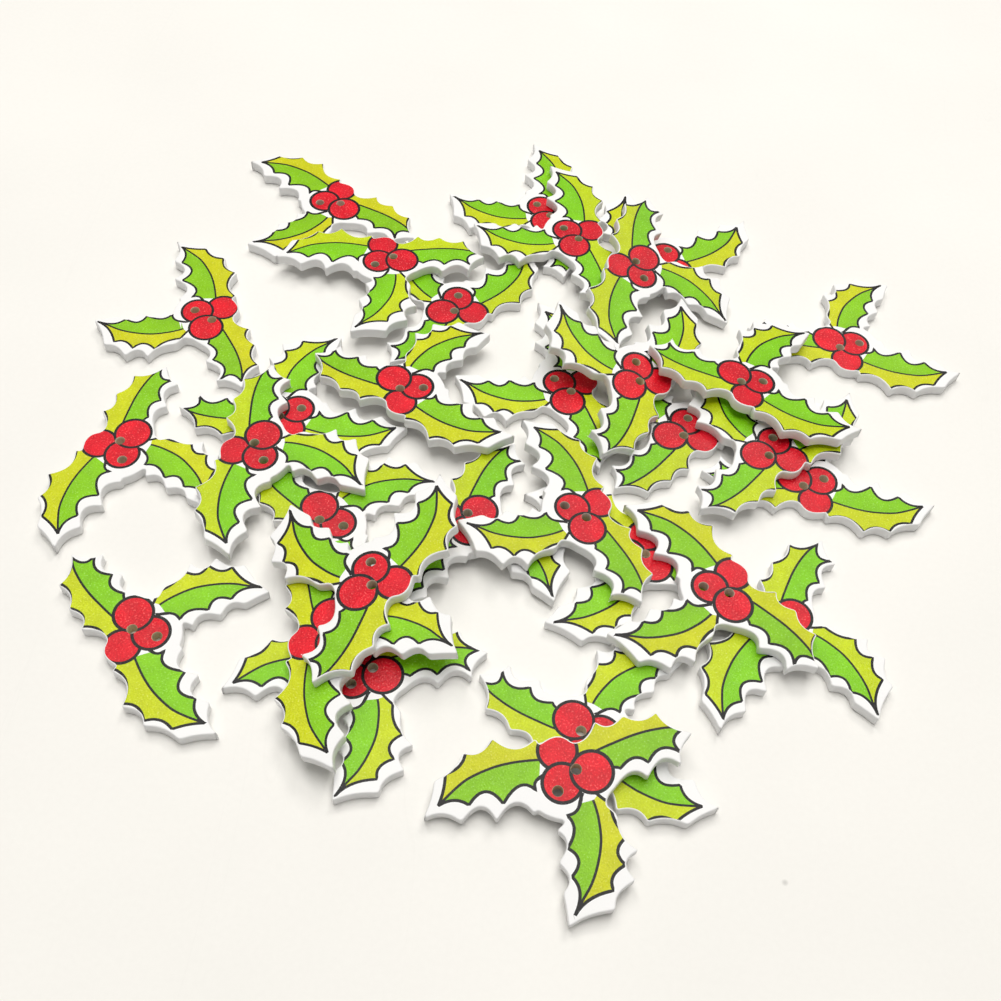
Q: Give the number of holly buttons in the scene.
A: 31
